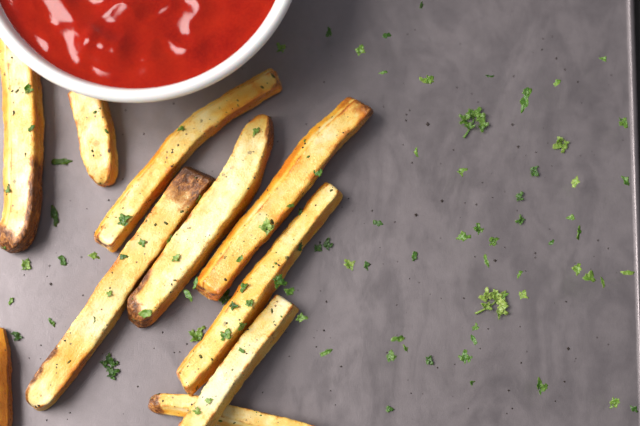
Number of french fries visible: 10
